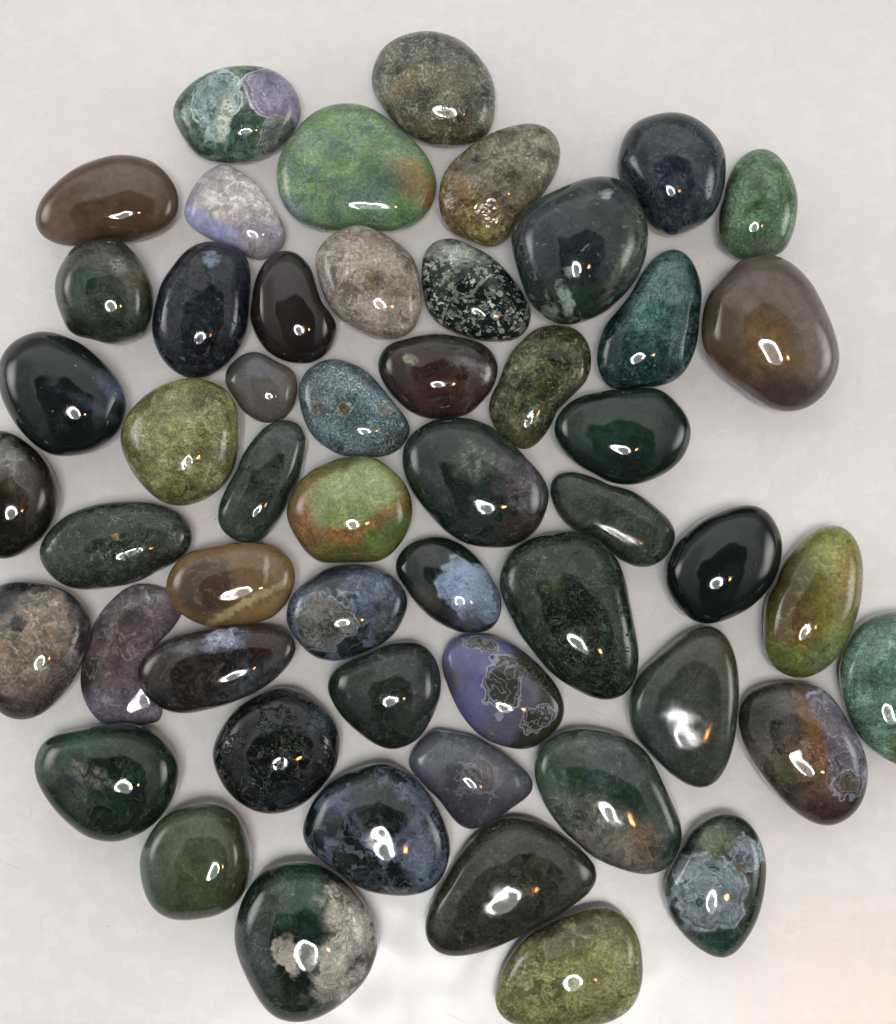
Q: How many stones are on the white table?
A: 53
